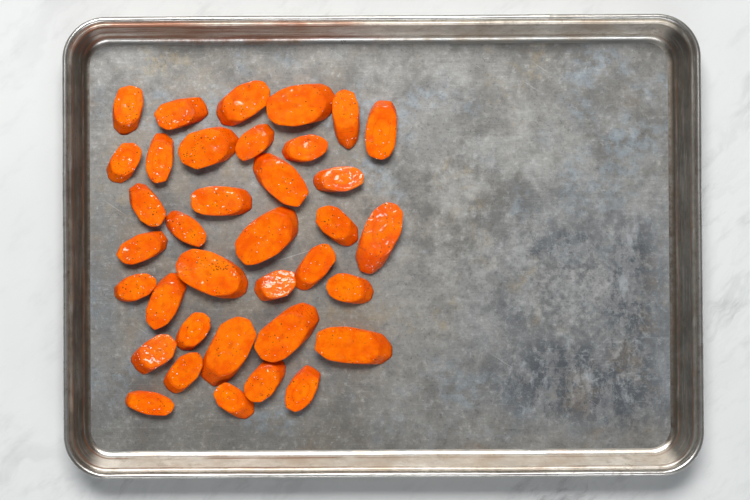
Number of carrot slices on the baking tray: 36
